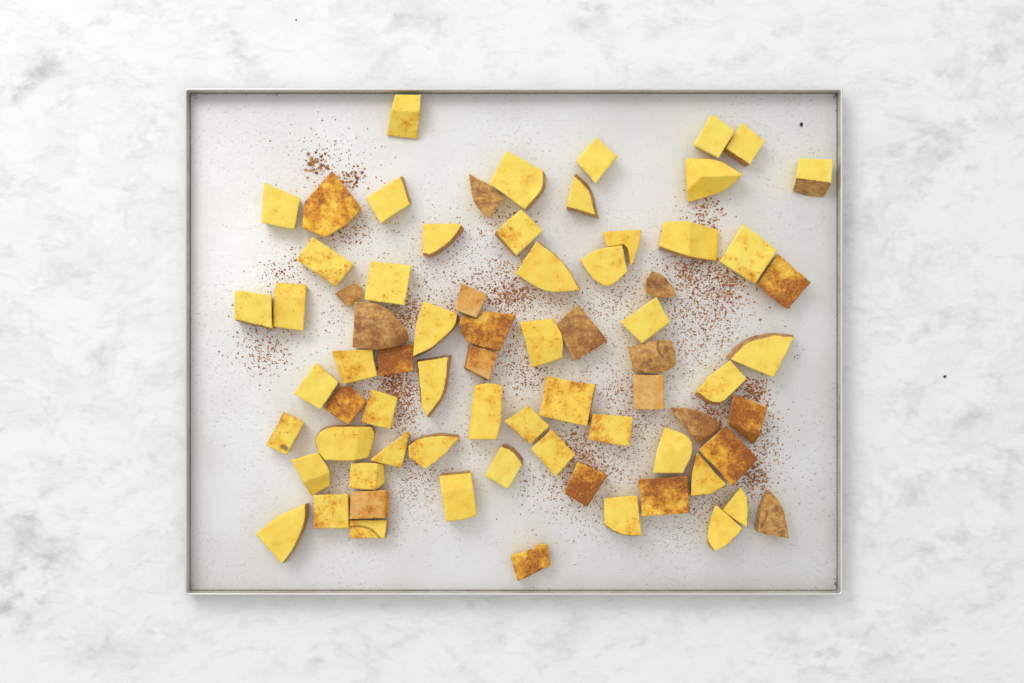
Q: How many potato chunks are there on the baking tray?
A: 73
